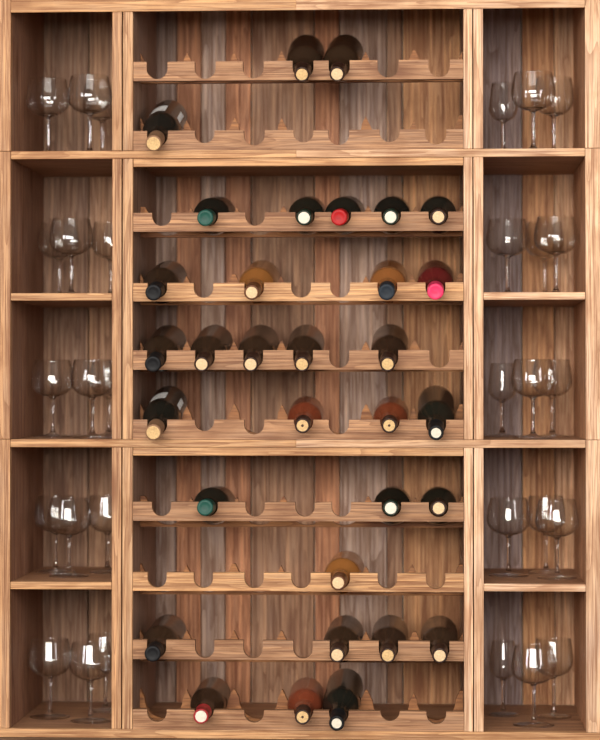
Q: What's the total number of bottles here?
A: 32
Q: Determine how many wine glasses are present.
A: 30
